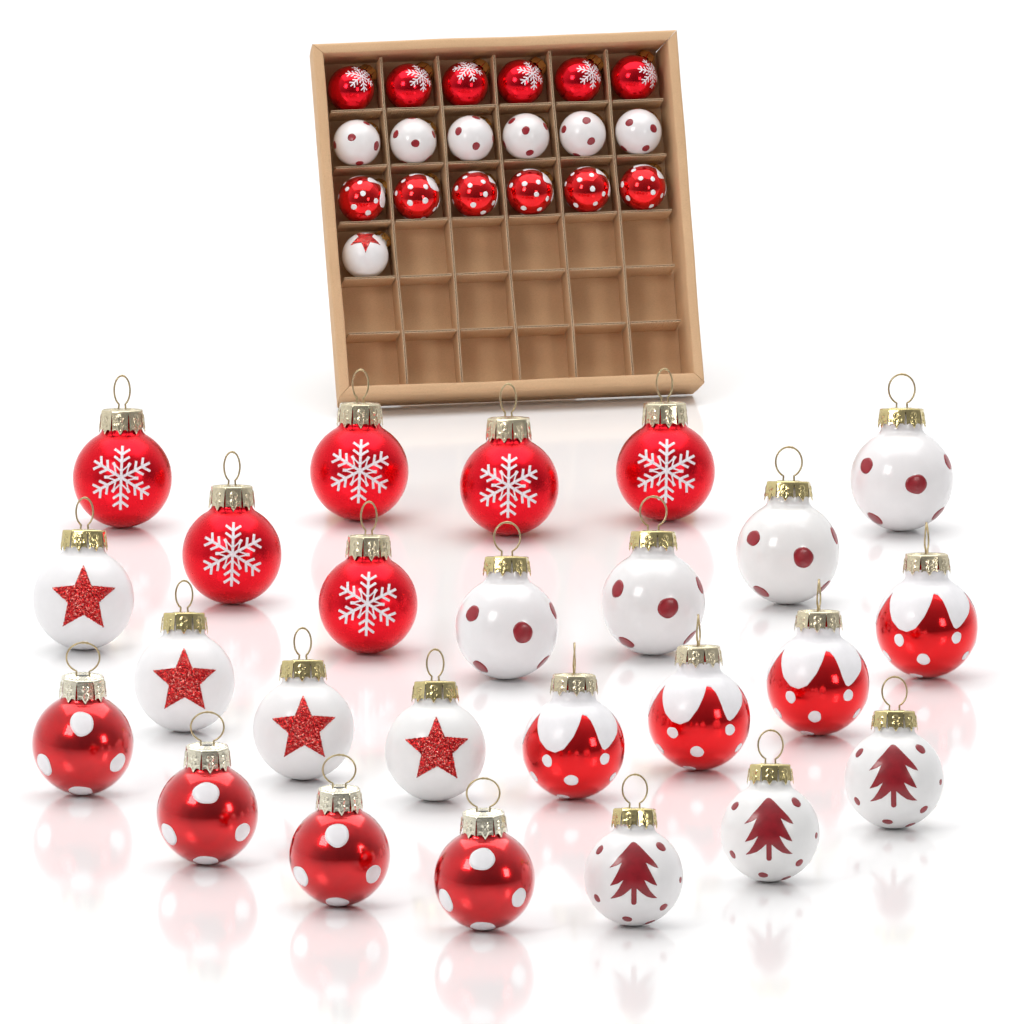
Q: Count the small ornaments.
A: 19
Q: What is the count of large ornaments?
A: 25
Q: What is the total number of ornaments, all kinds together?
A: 44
